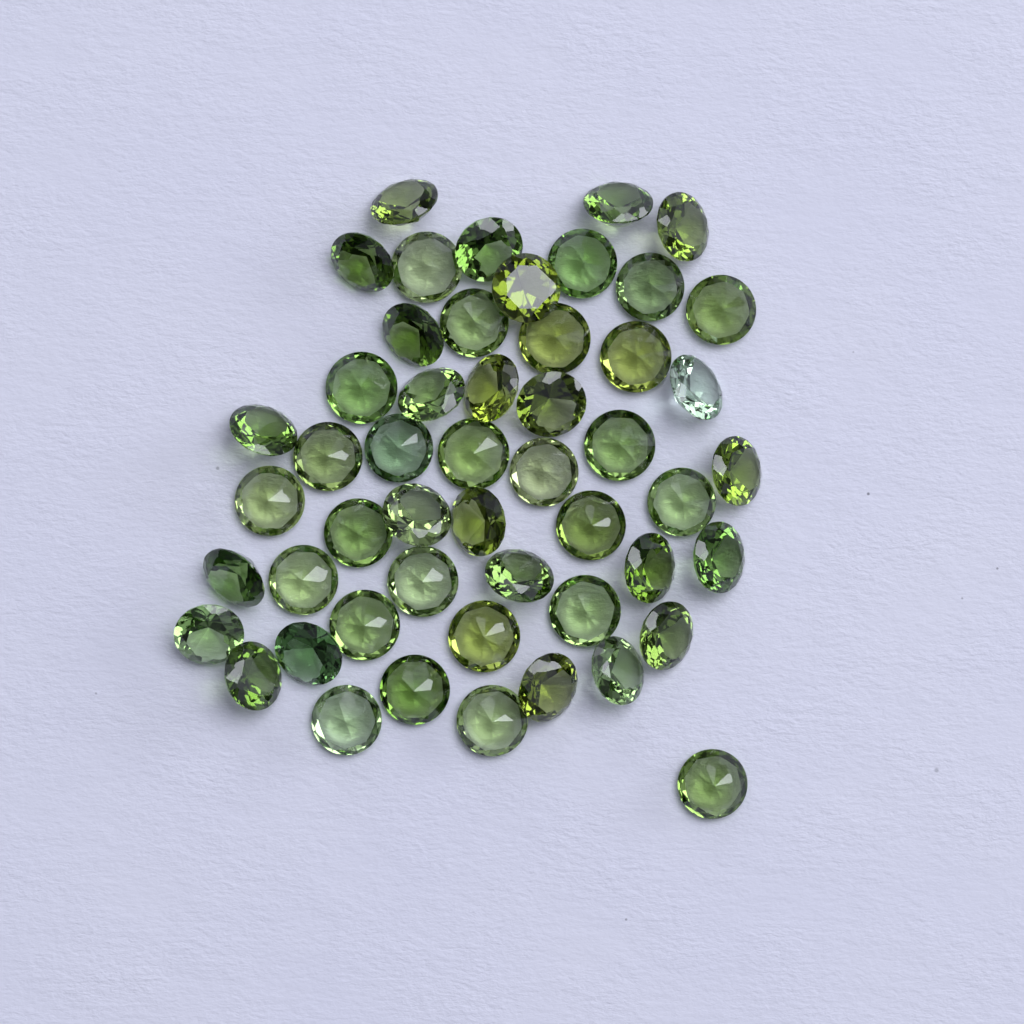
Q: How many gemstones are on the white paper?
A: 51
